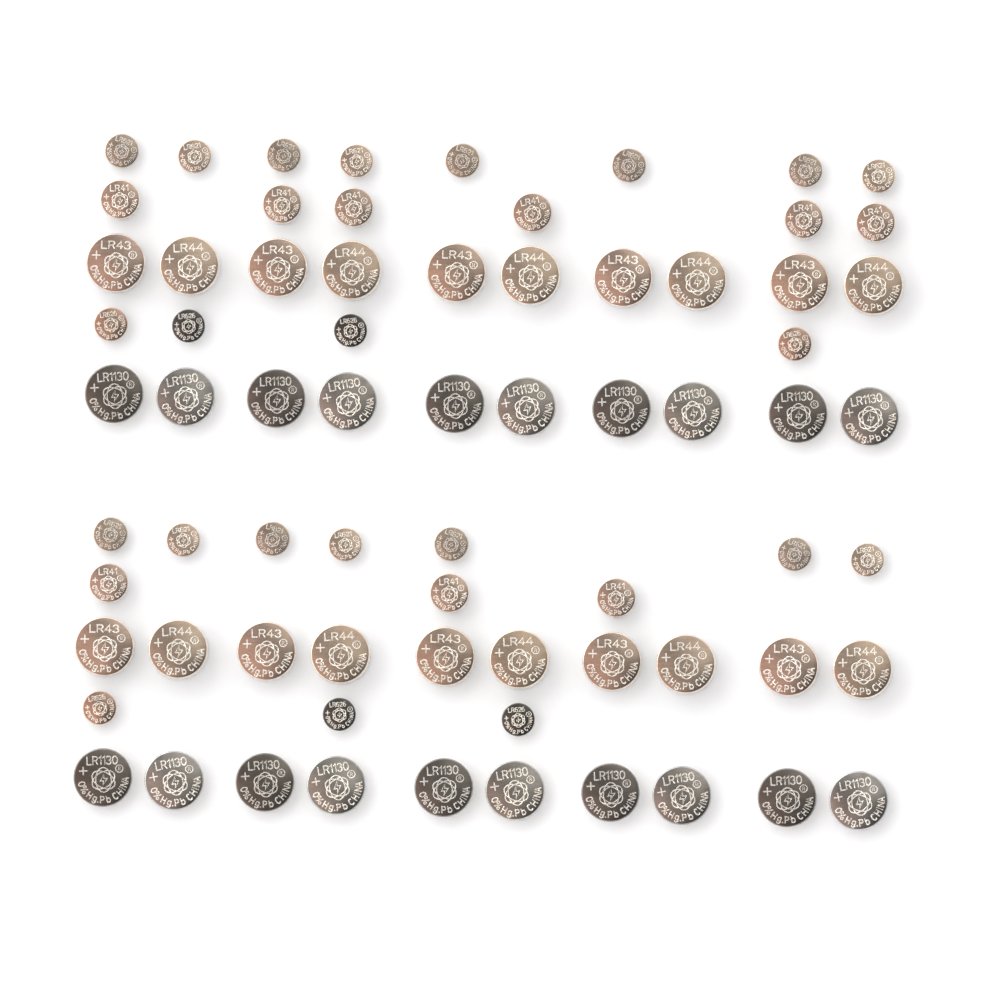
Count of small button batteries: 31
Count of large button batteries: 40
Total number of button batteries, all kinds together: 71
